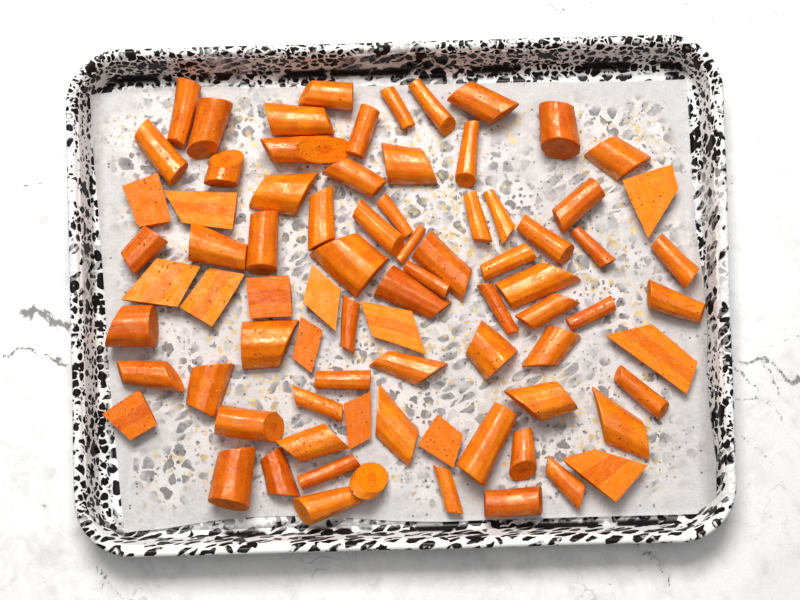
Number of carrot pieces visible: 80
